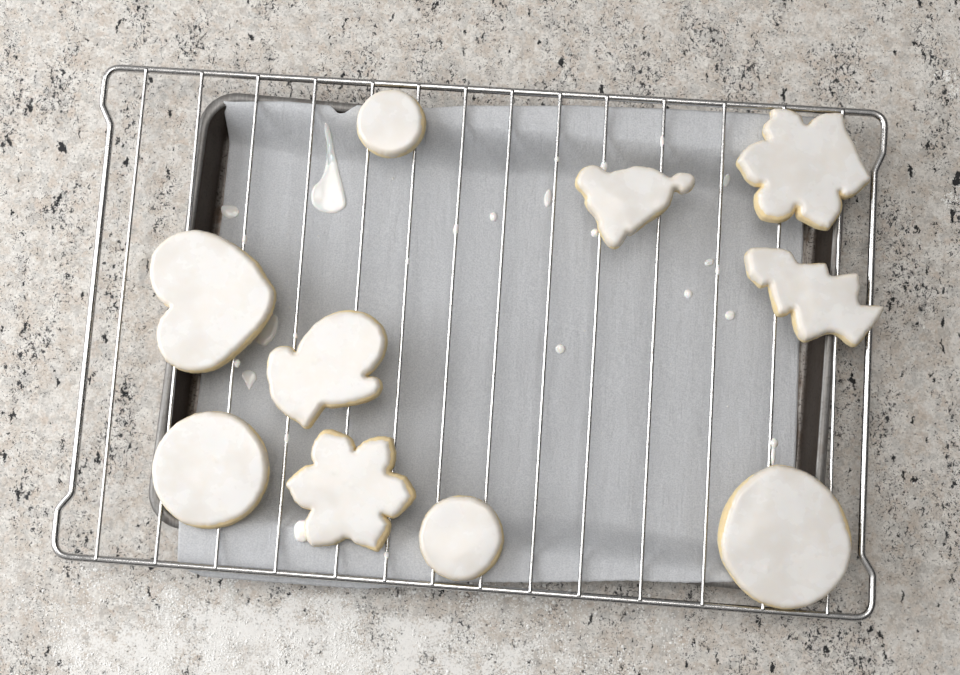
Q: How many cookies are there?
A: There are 10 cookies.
